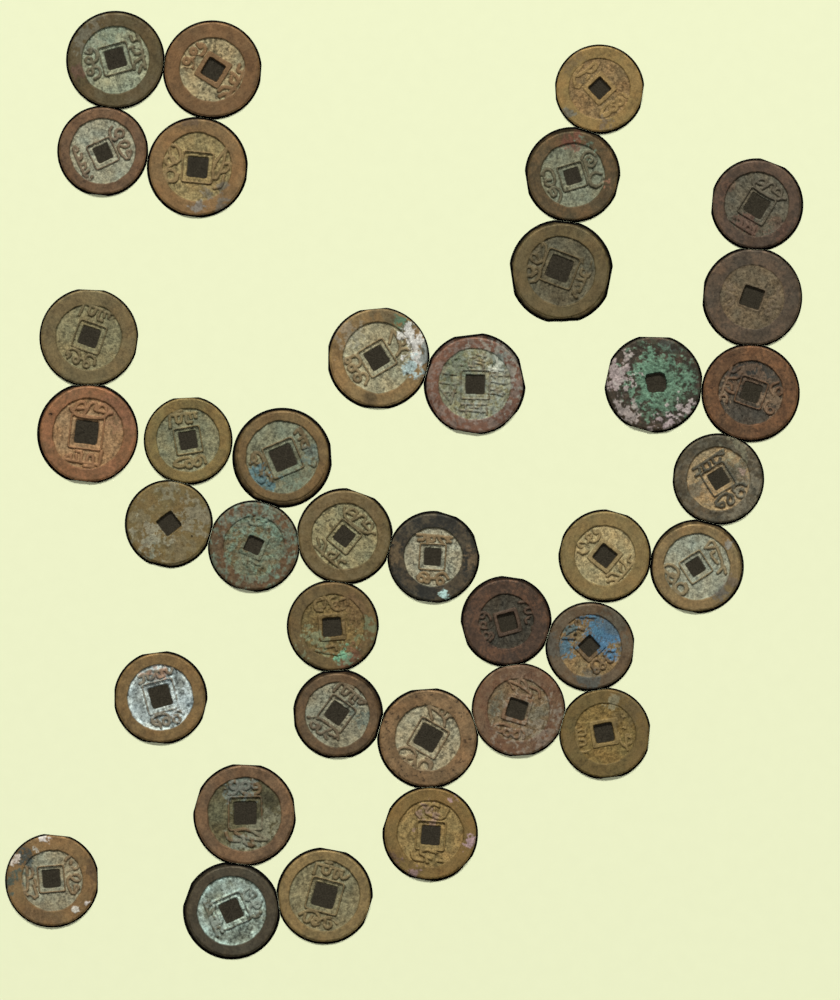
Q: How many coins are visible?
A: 37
